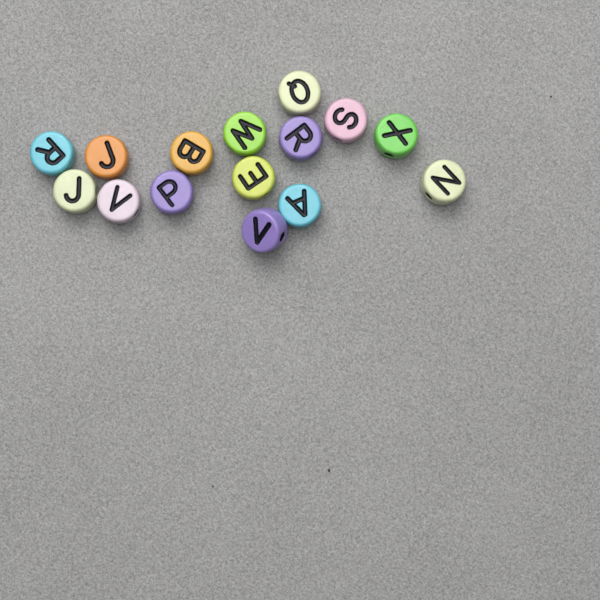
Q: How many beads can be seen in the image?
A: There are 15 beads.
